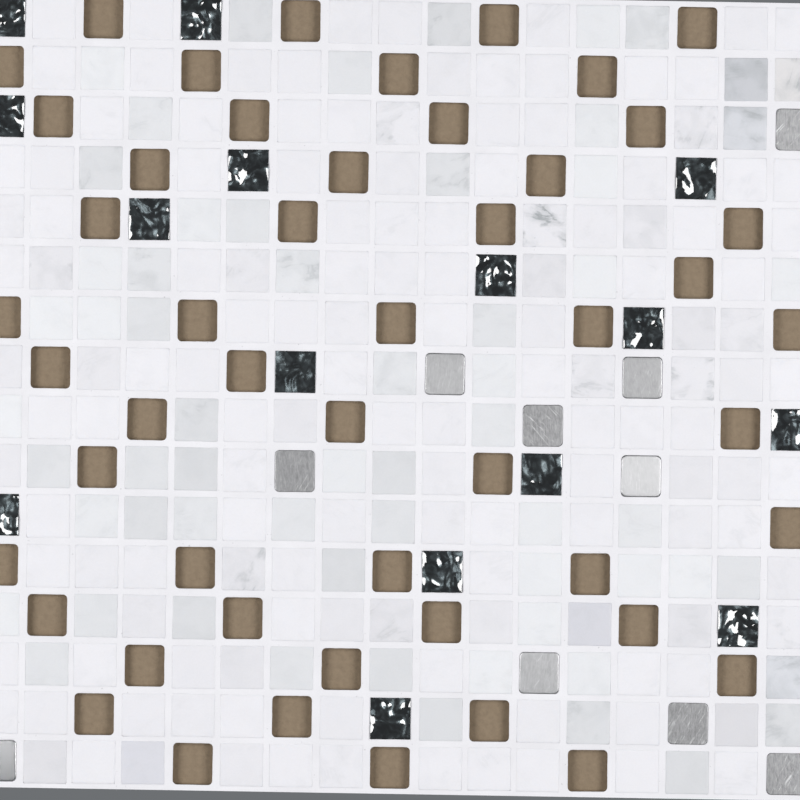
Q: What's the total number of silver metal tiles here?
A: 10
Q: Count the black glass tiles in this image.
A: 15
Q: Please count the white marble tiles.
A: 197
